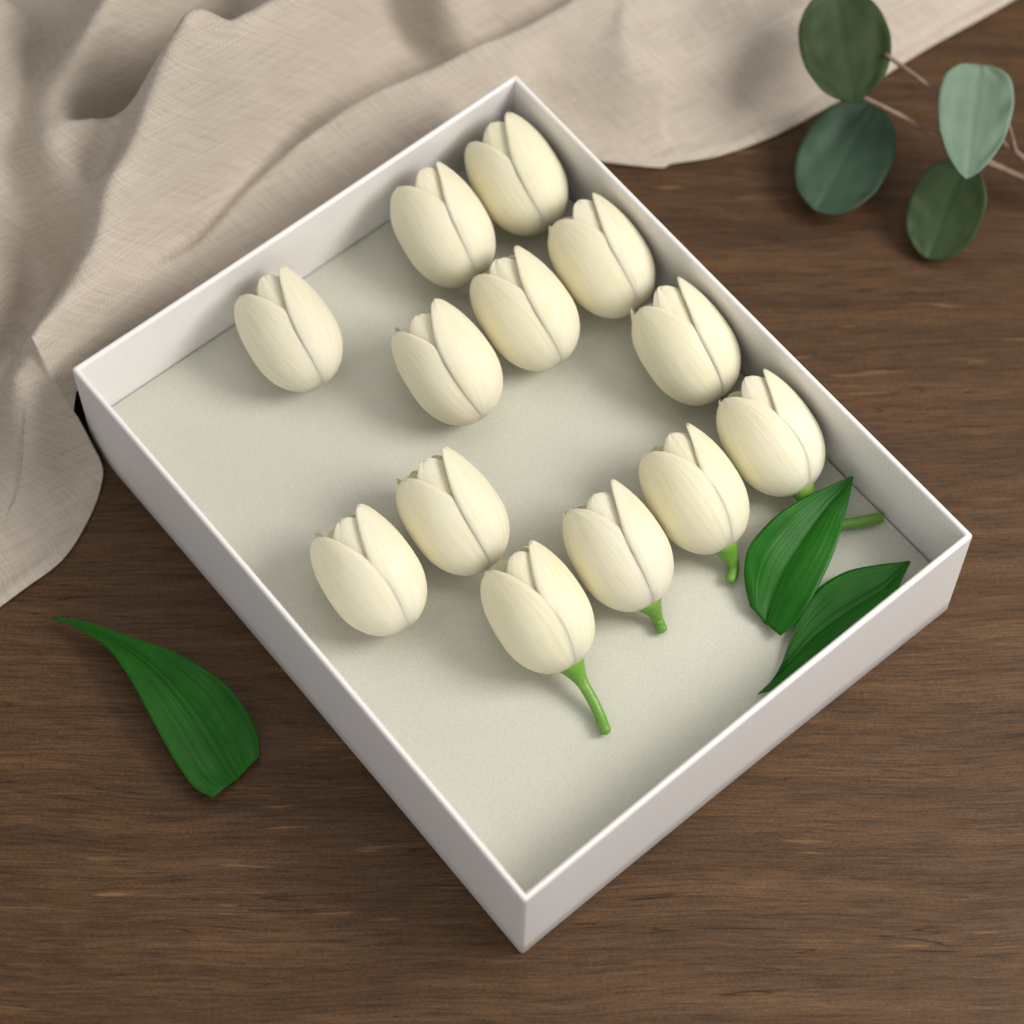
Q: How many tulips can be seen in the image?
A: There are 13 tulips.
